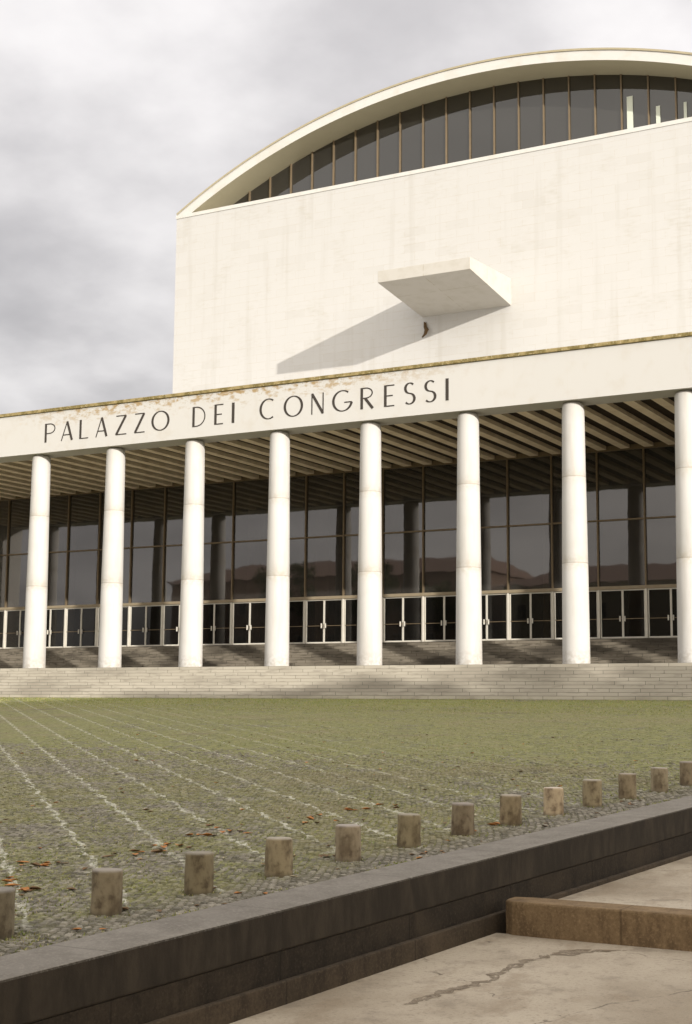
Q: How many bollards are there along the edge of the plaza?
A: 13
